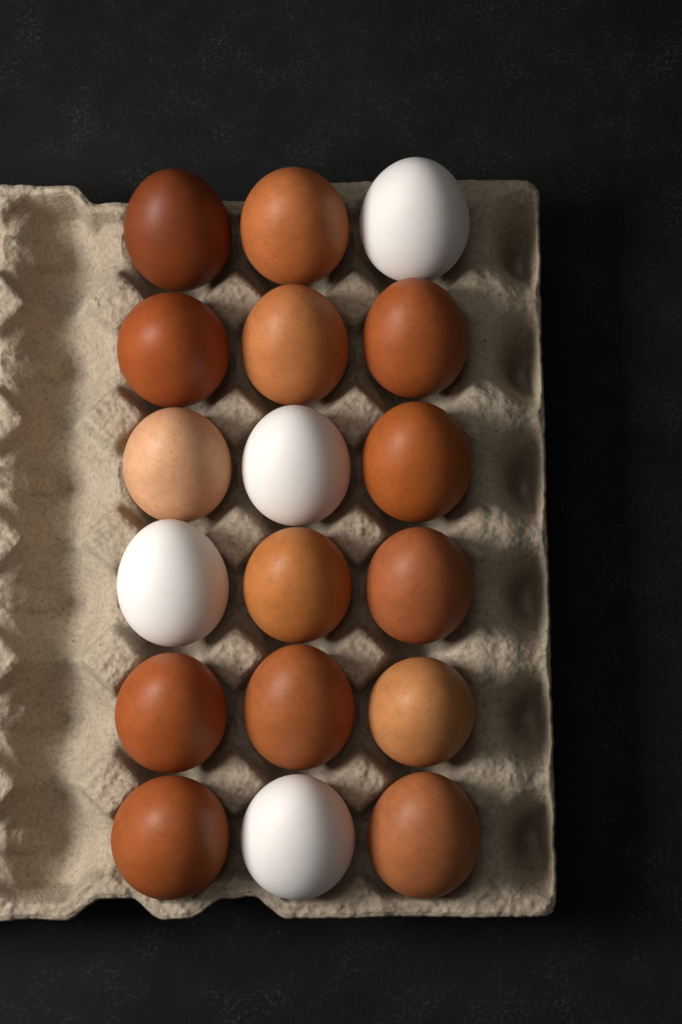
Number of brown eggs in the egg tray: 14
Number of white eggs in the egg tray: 4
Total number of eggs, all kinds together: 18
